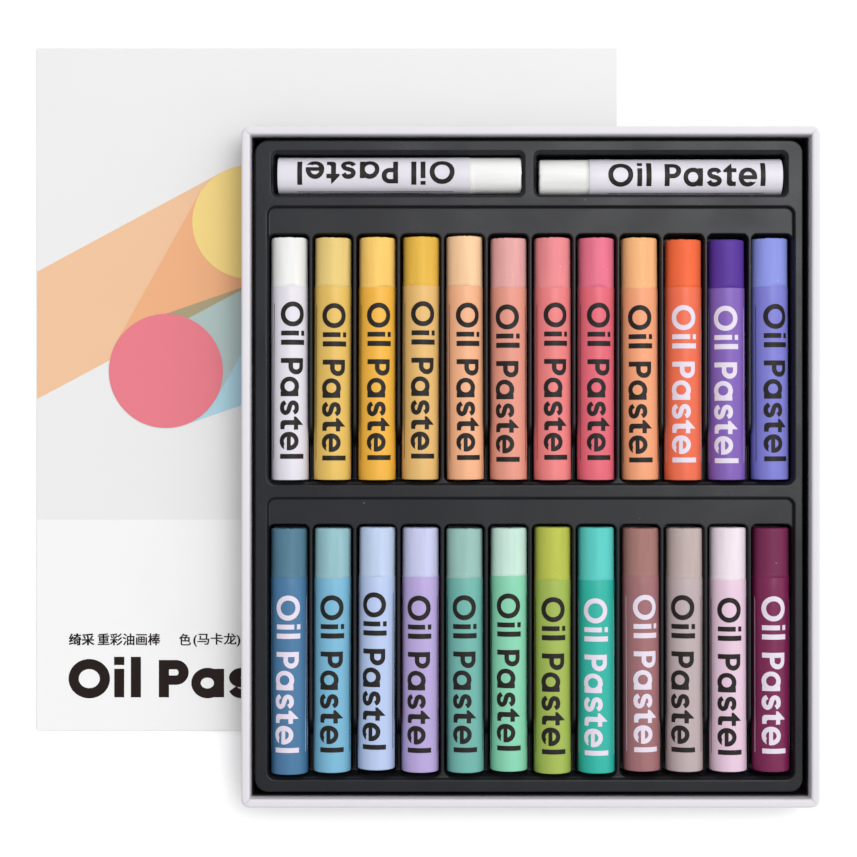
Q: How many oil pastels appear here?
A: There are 26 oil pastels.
